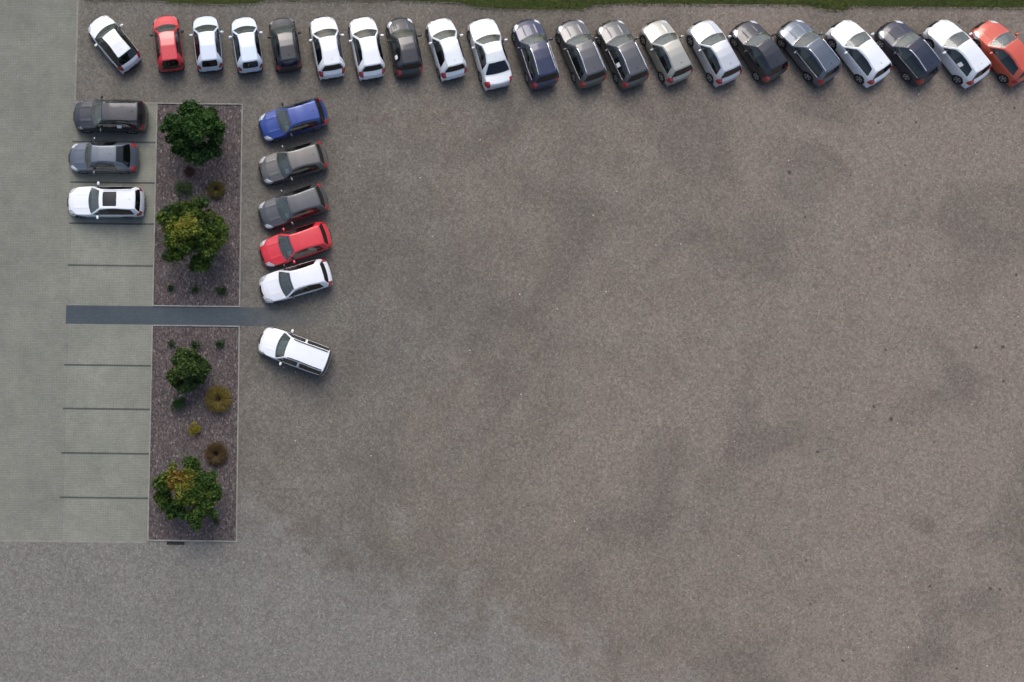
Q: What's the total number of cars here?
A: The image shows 30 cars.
